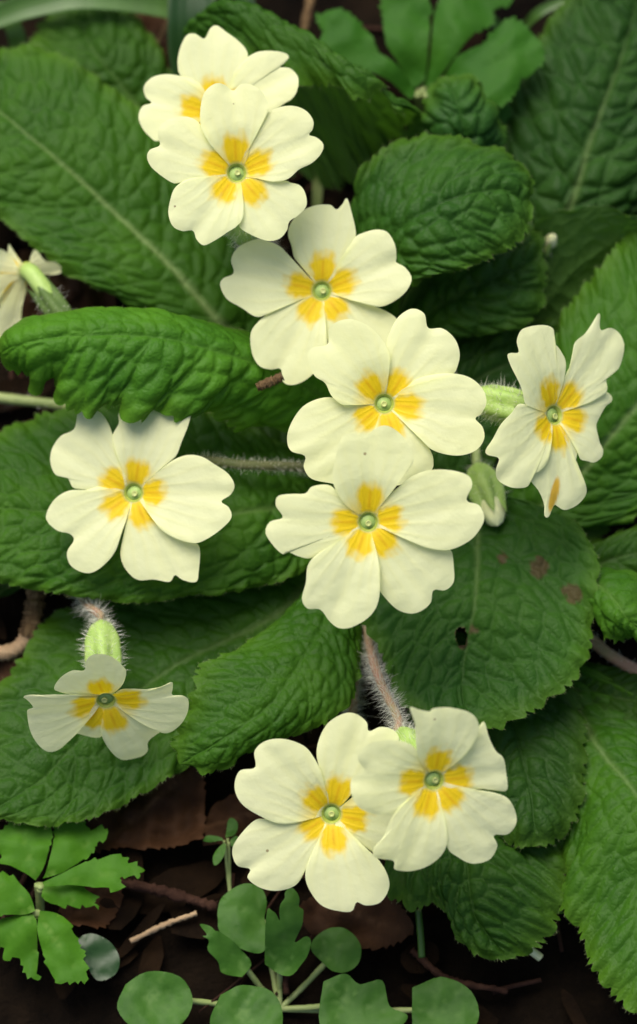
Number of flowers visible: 11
